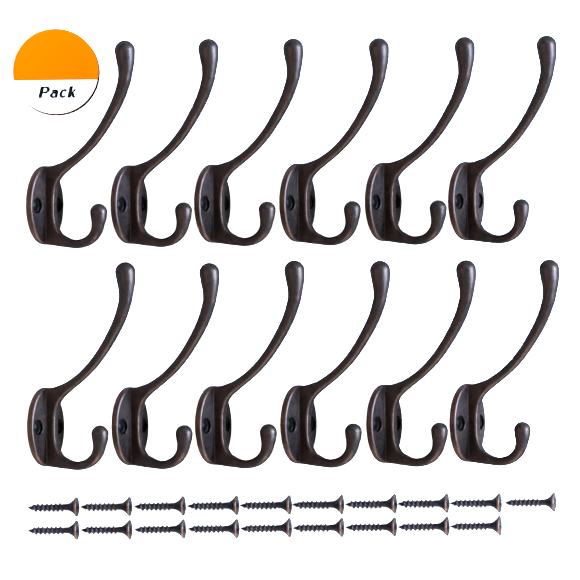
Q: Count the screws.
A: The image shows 19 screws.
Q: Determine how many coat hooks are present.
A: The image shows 12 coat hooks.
